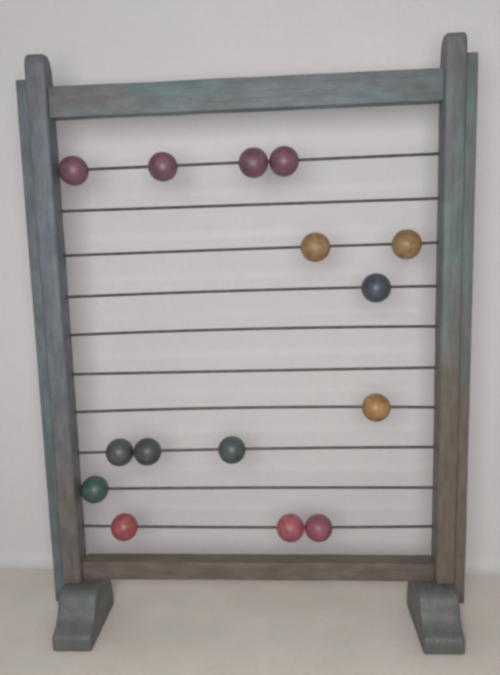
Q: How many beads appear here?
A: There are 15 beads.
